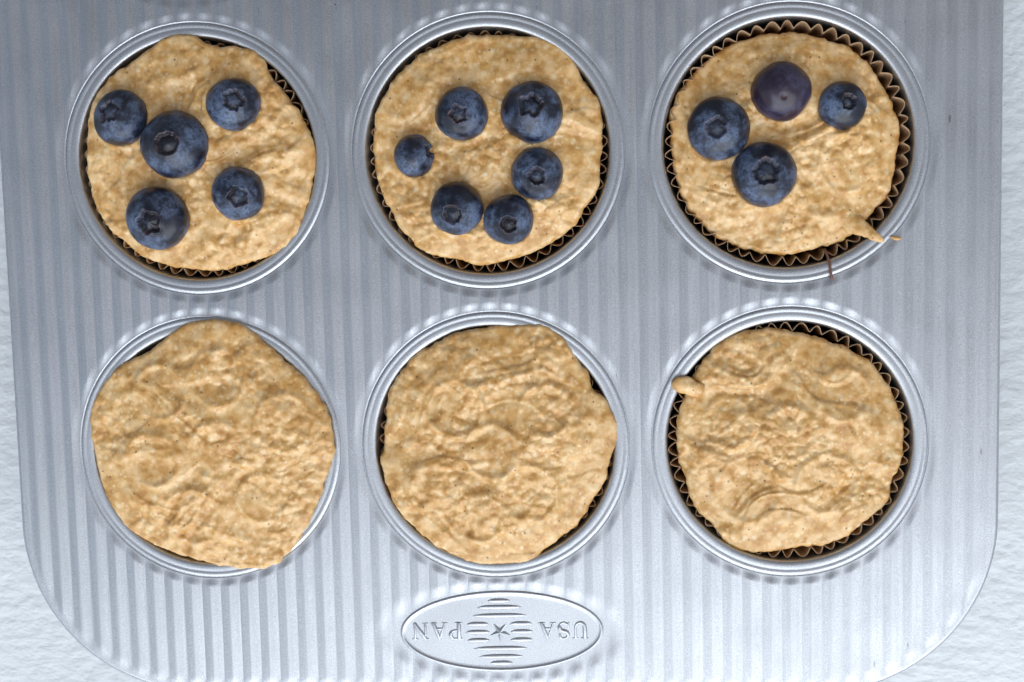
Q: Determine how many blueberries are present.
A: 15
